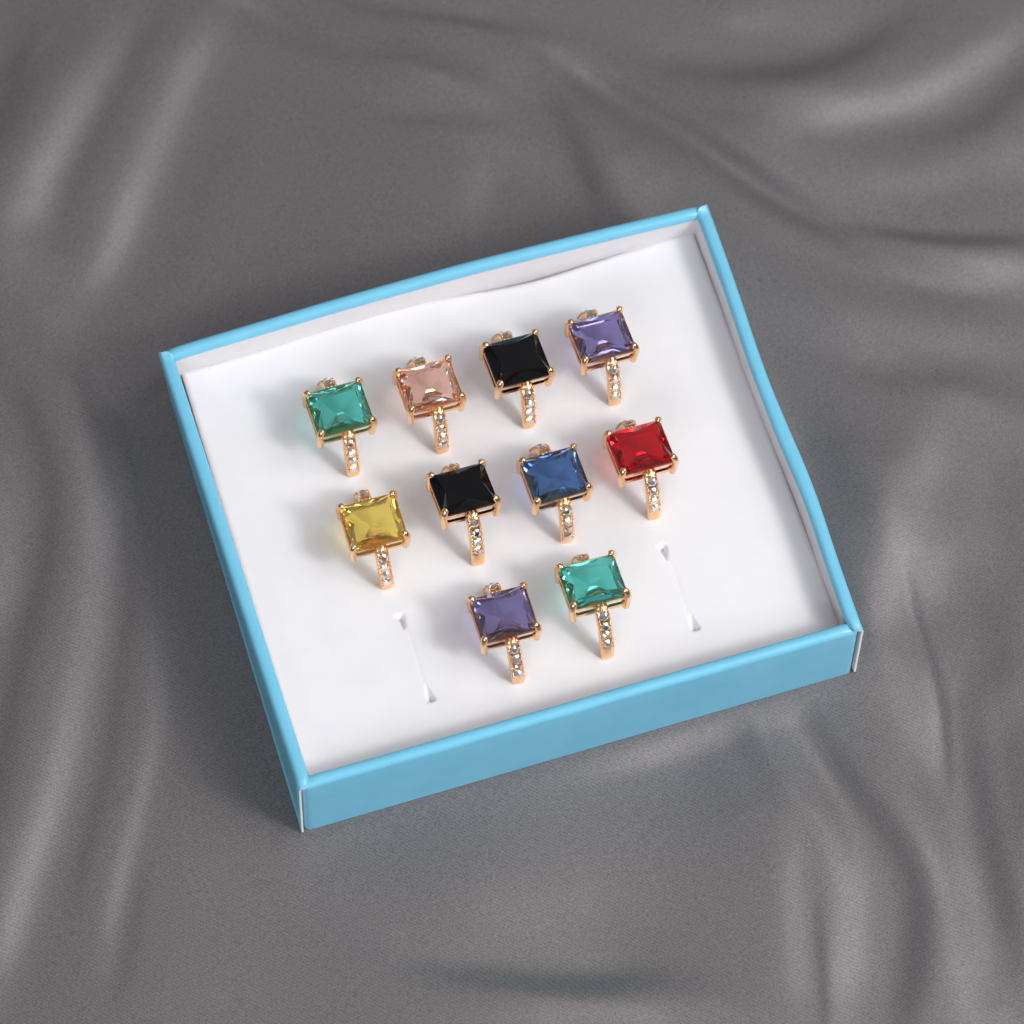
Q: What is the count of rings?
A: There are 10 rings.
